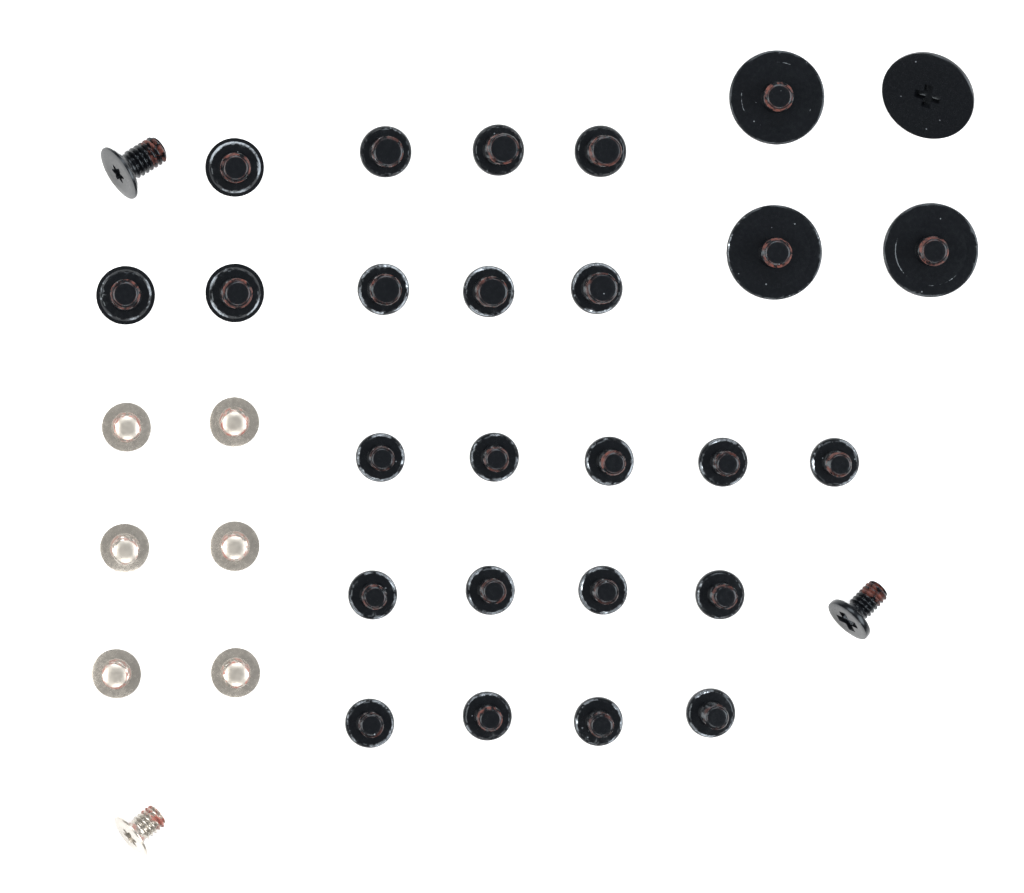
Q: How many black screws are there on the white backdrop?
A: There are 28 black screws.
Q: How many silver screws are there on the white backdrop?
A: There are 7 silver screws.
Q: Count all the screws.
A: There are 35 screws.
